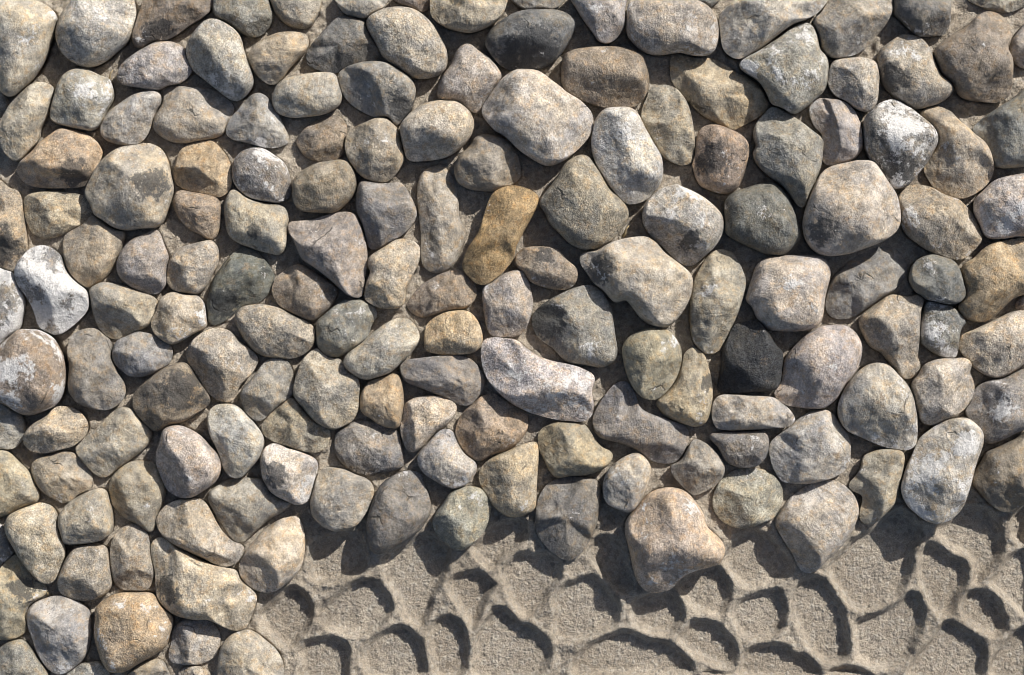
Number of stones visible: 165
